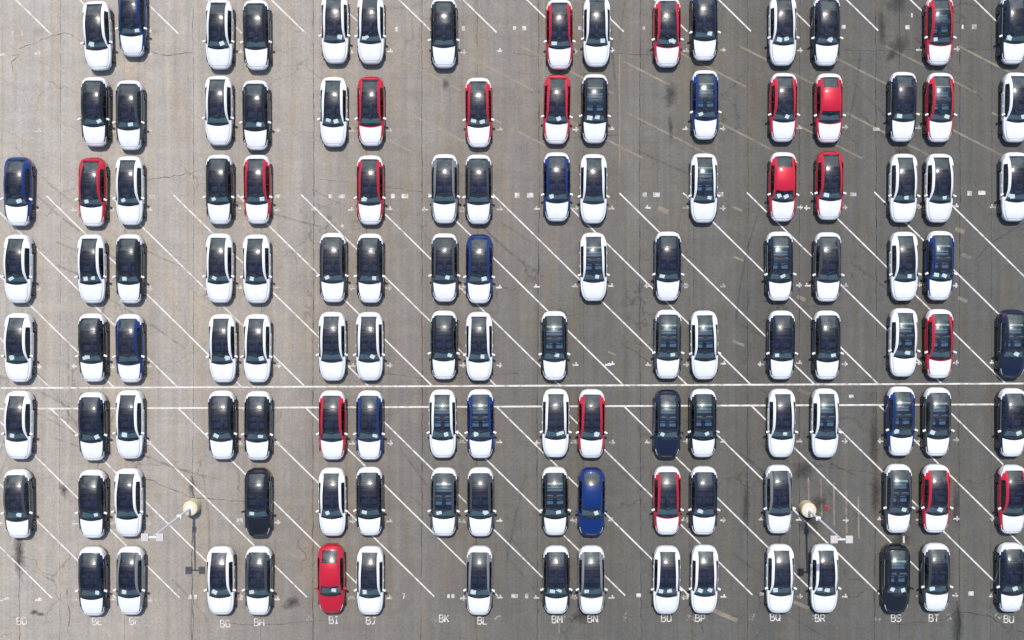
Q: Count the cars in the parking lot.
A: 128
